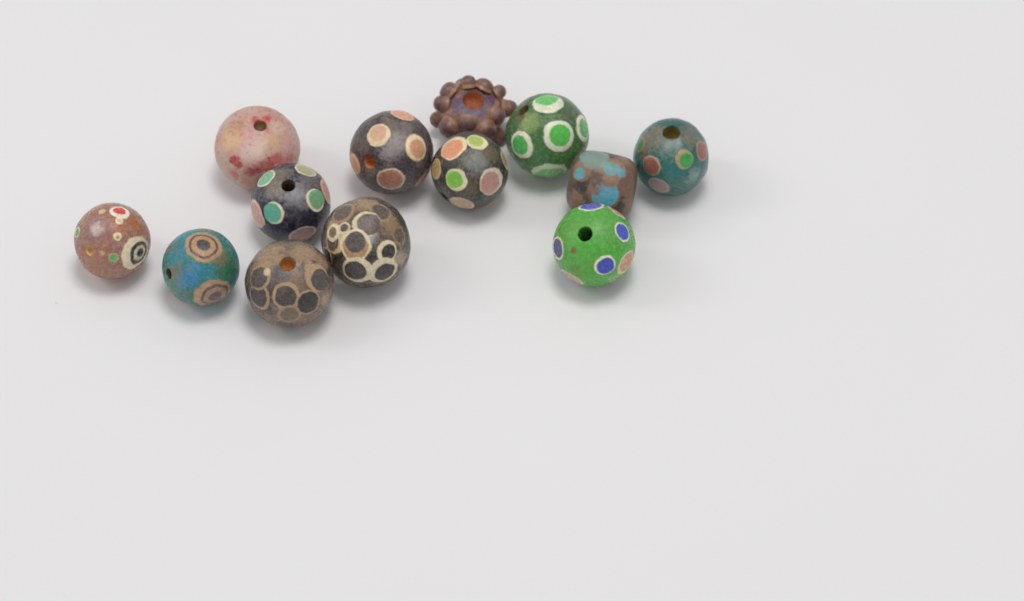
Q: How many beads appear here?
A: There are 13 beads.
